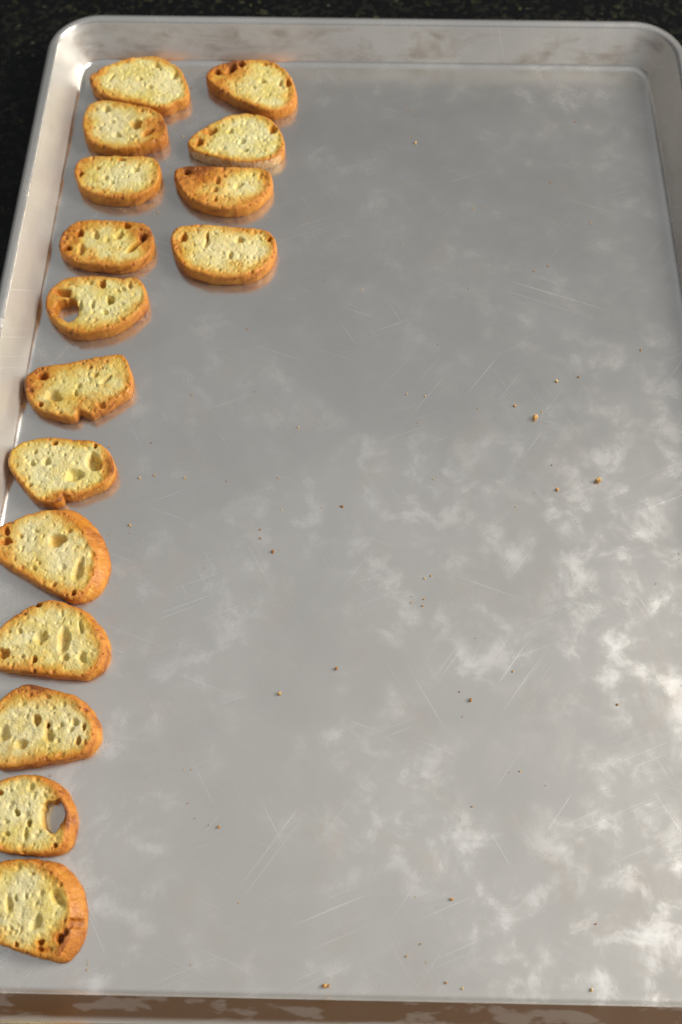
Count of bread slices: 16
